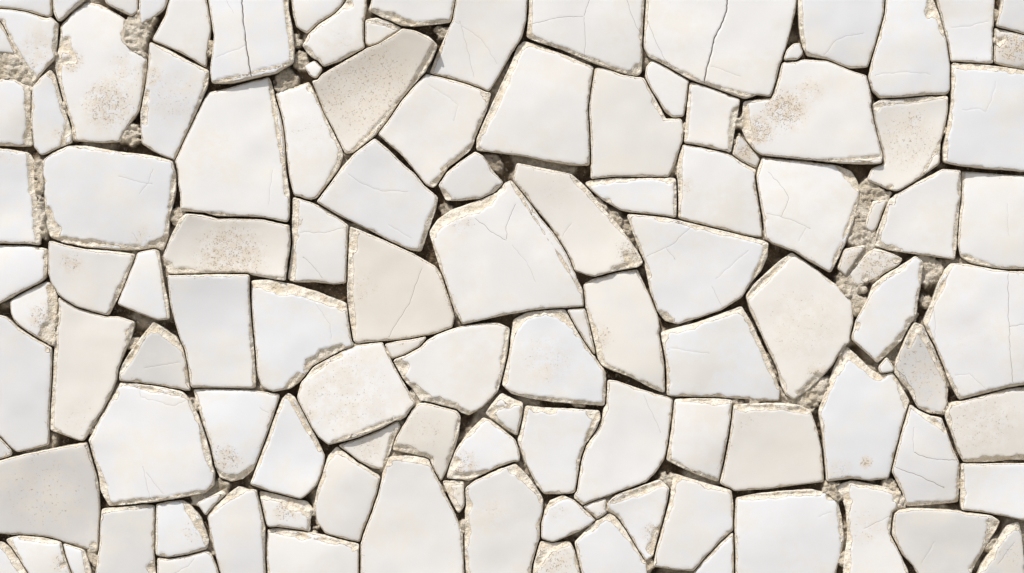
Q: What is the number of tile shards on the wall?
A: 119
